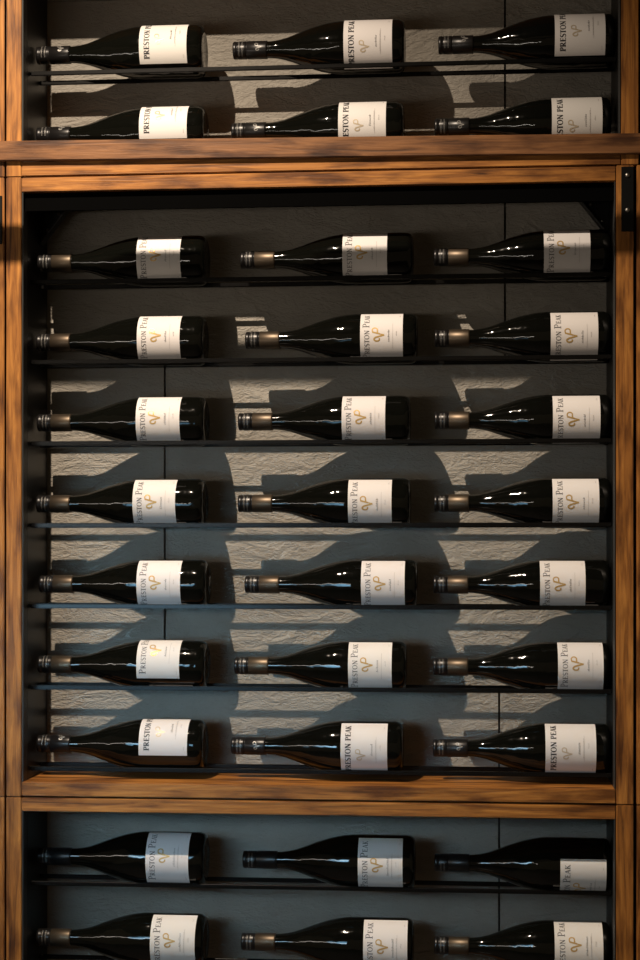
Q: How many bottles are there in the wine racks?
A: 33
